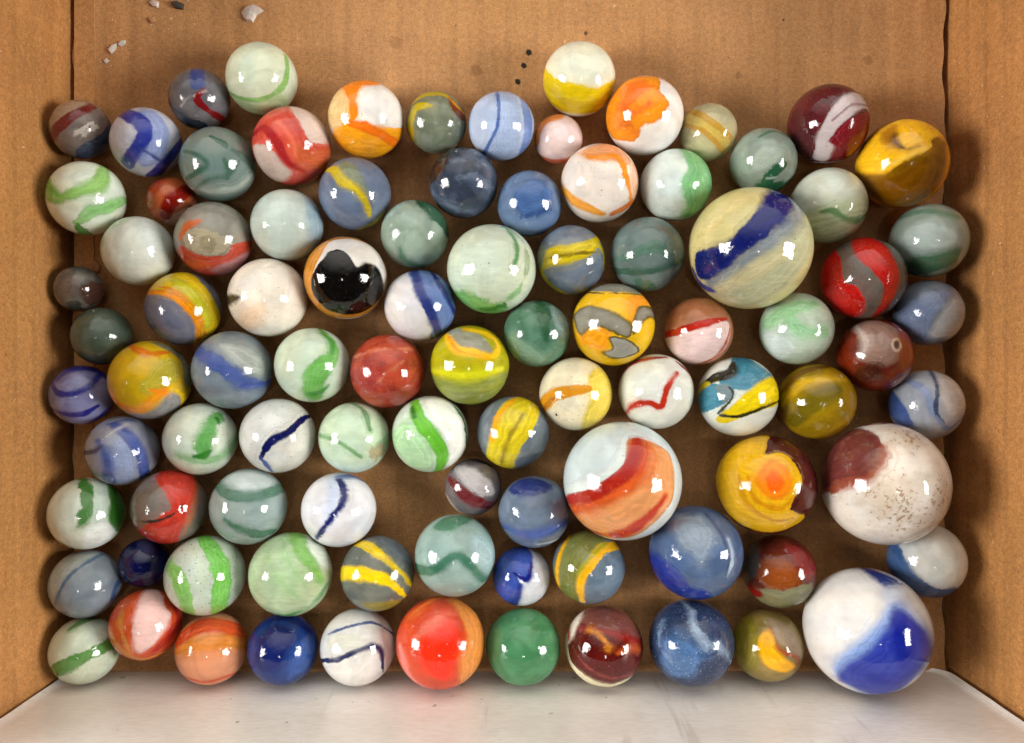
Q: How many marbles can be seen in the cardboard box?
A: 94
